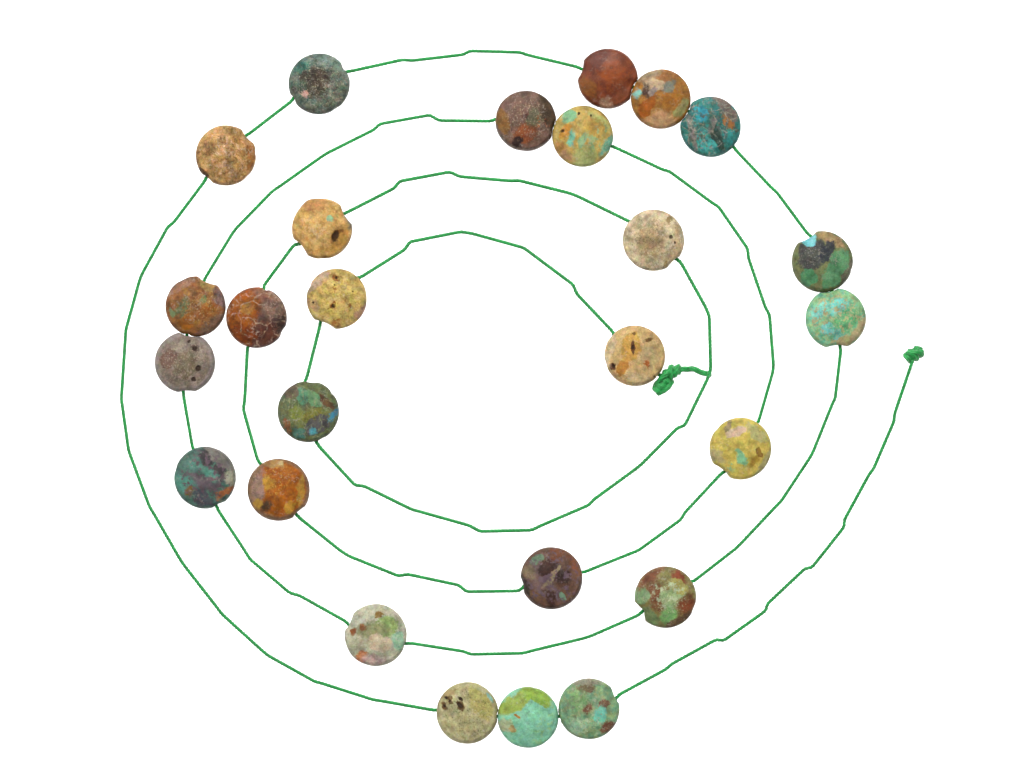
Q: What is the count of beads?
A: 26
